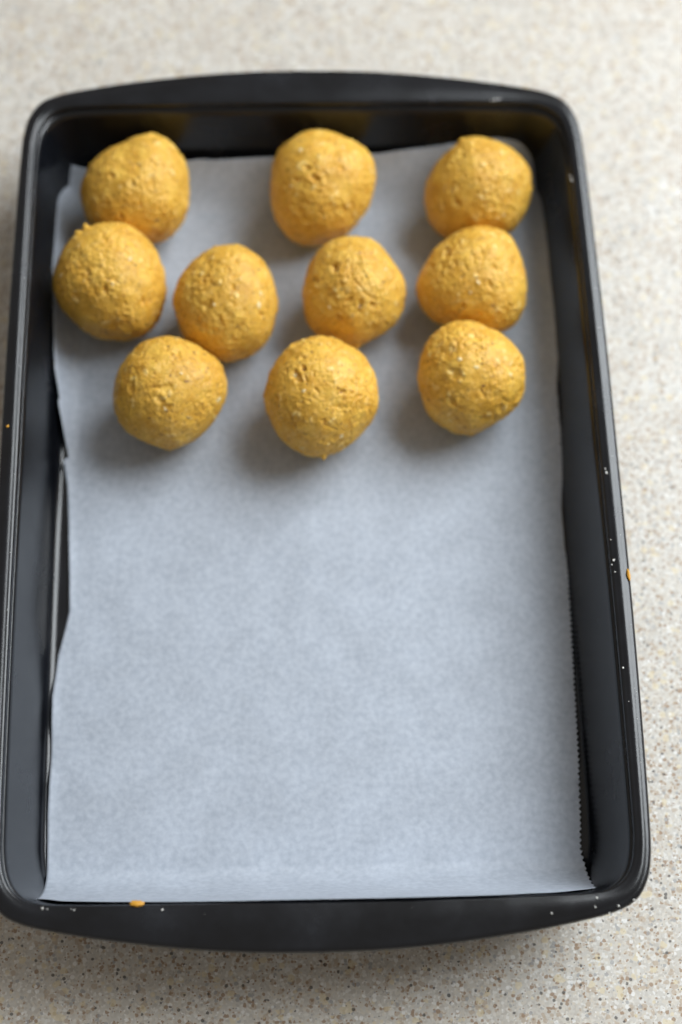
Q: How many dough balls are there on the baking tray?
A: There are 10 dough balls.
